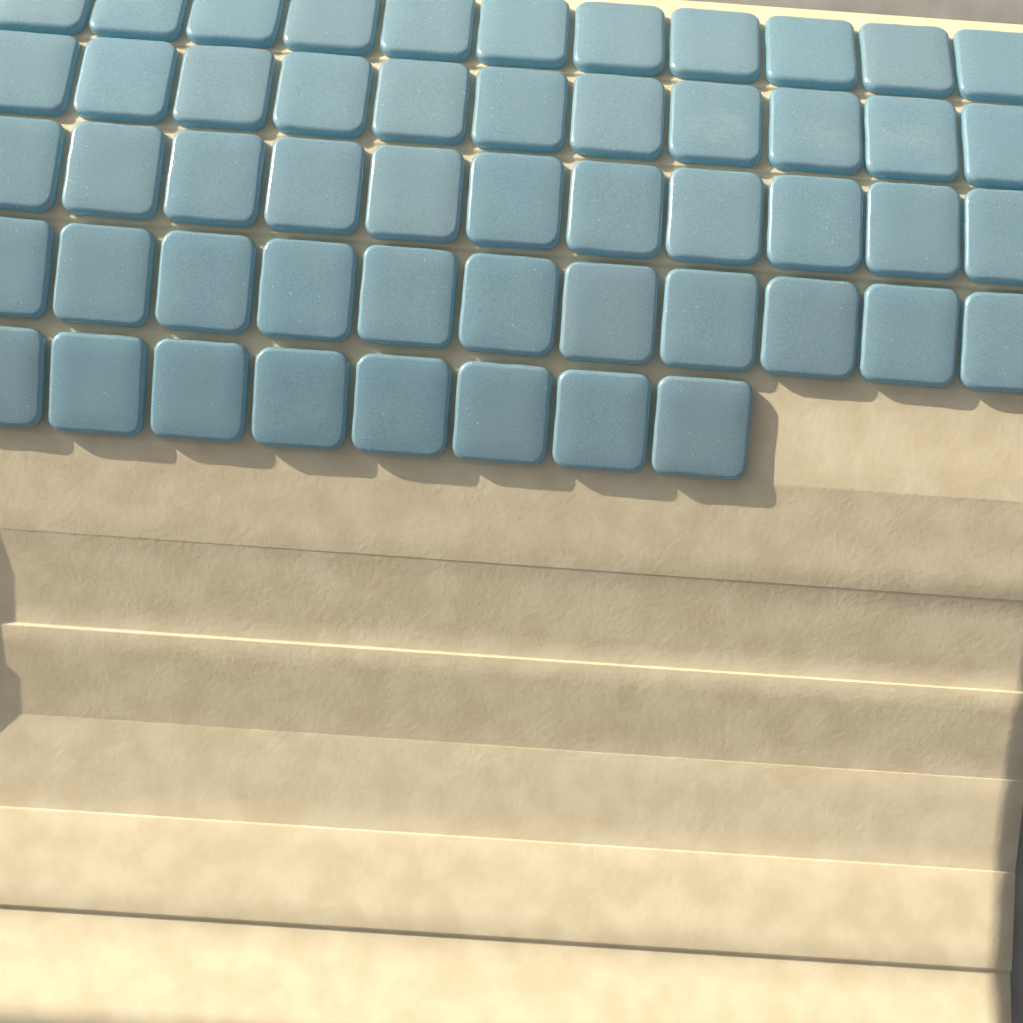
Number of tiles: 52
